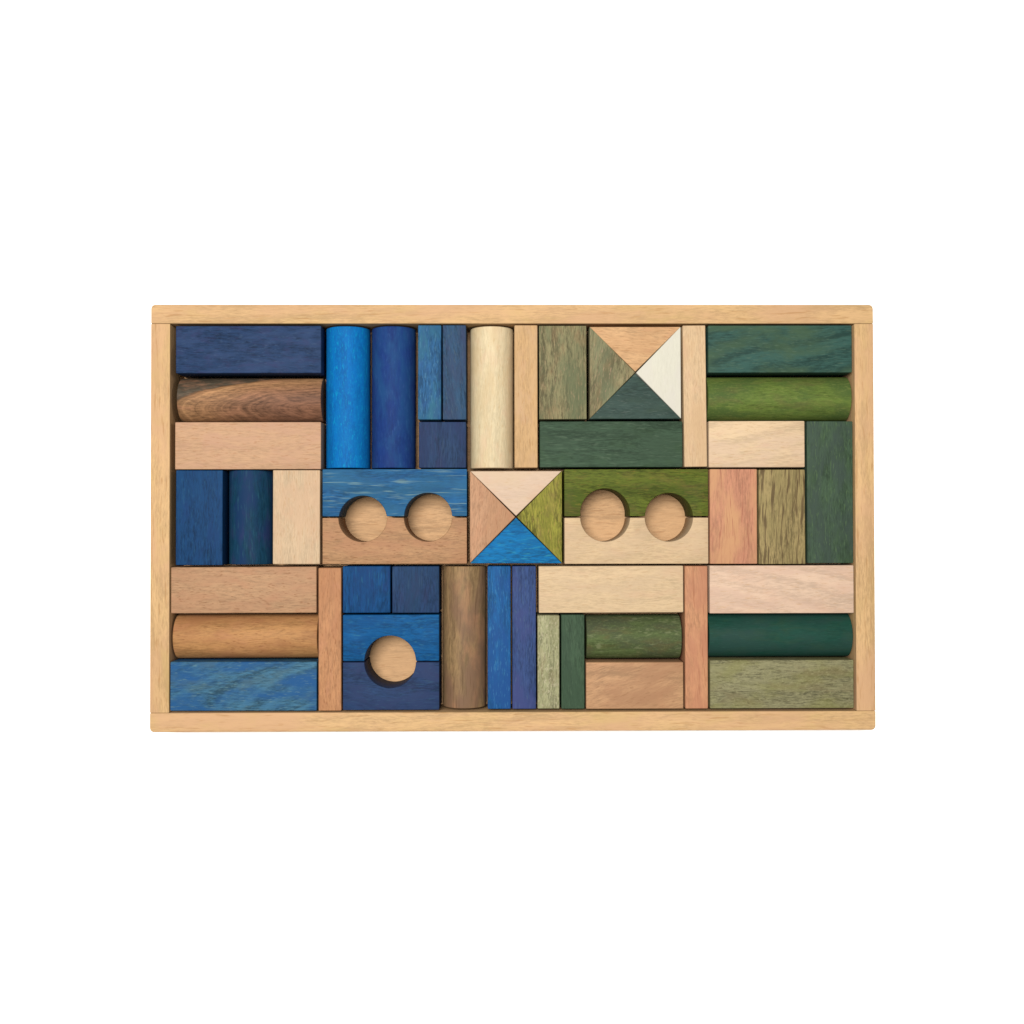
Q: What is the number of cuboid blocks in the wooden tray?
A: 30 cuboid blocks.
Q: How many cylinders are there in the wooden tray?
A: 10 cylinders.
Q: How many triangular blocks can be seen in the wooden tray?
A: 8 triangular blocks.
